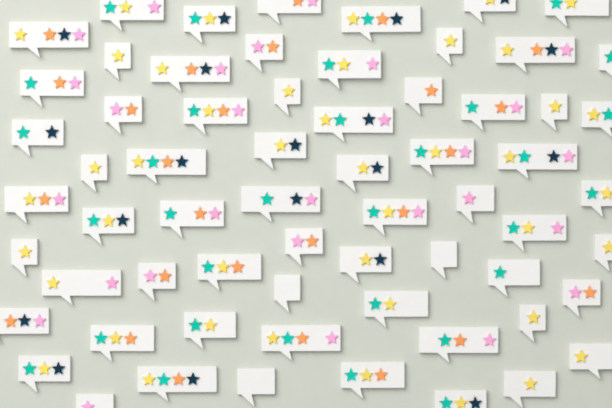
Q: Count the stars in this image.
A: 148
